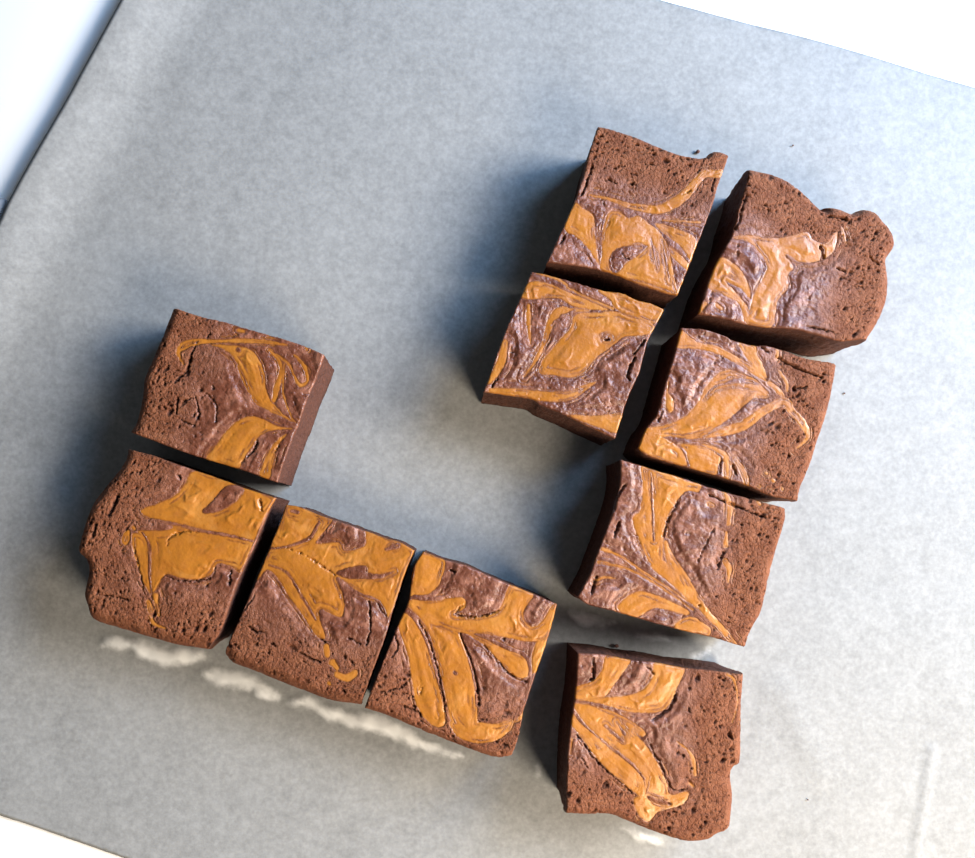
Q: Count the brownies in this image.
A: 10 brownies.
